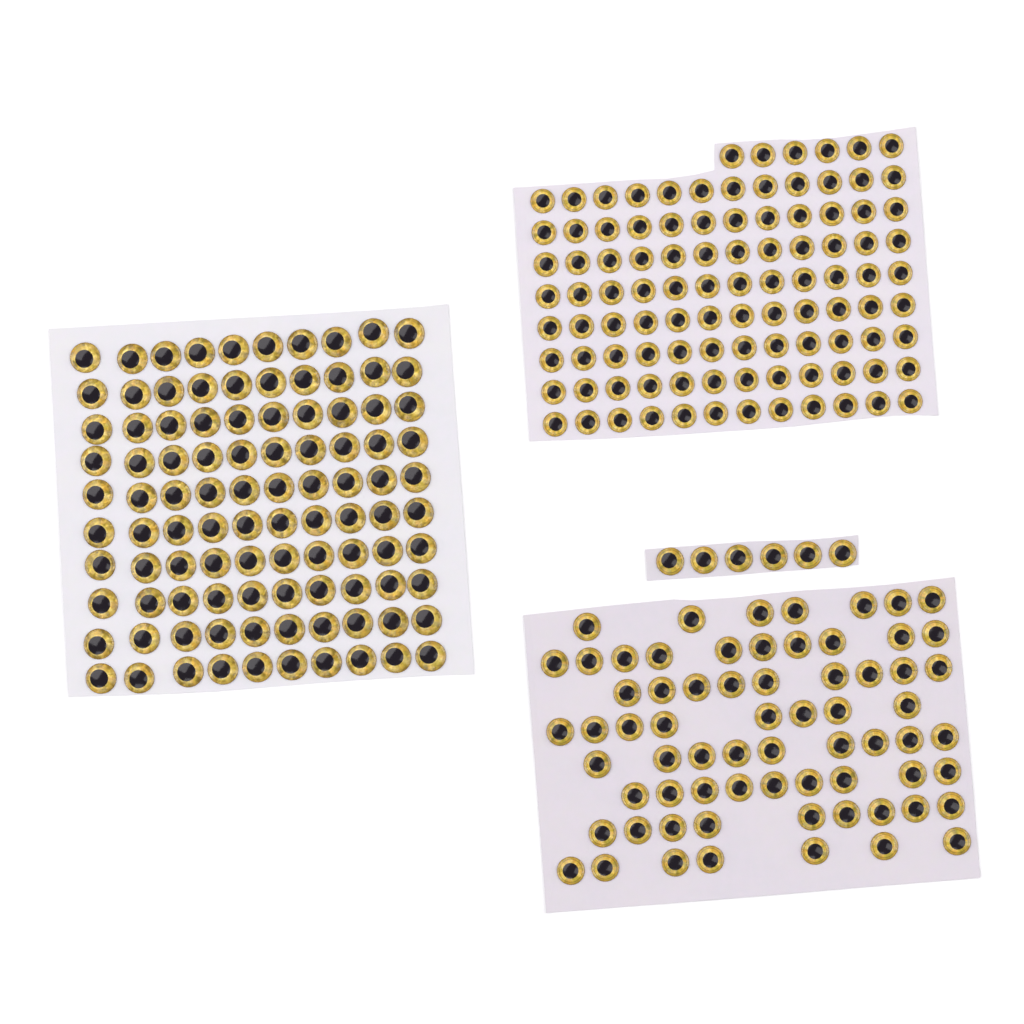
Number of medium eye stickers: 74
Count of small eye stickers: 102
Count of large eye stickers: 100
